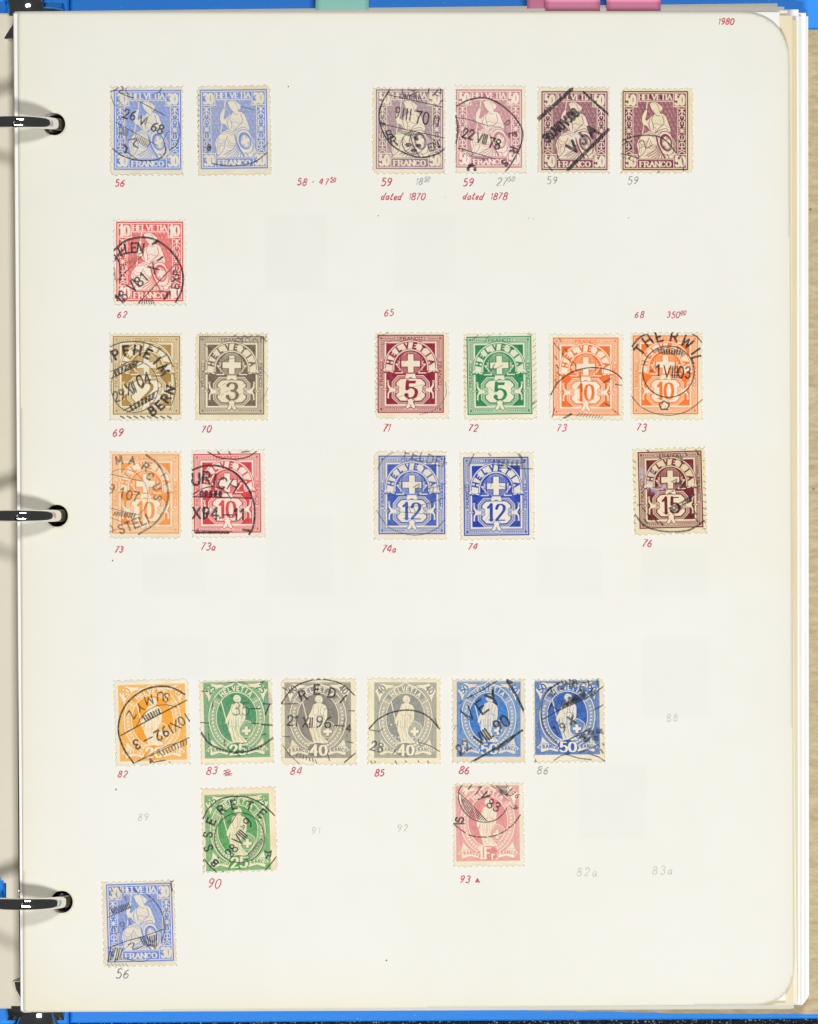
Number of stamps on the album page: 27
